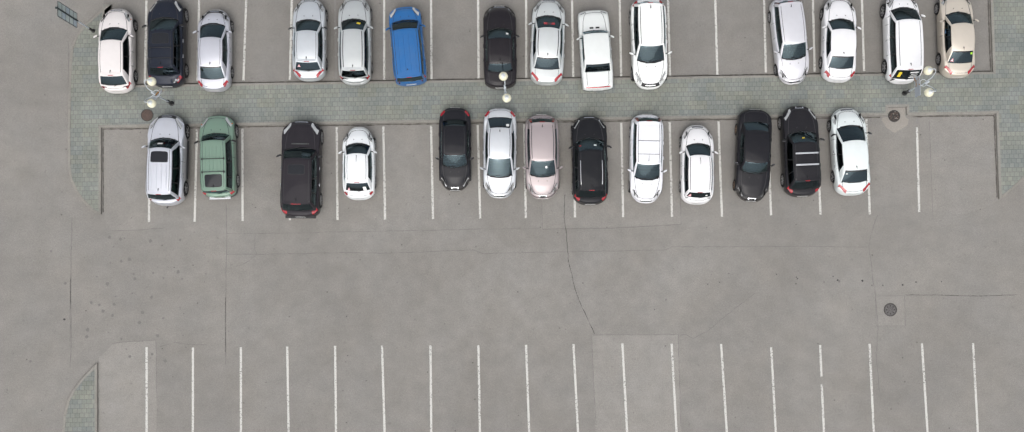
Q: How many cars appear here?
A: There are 27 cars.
